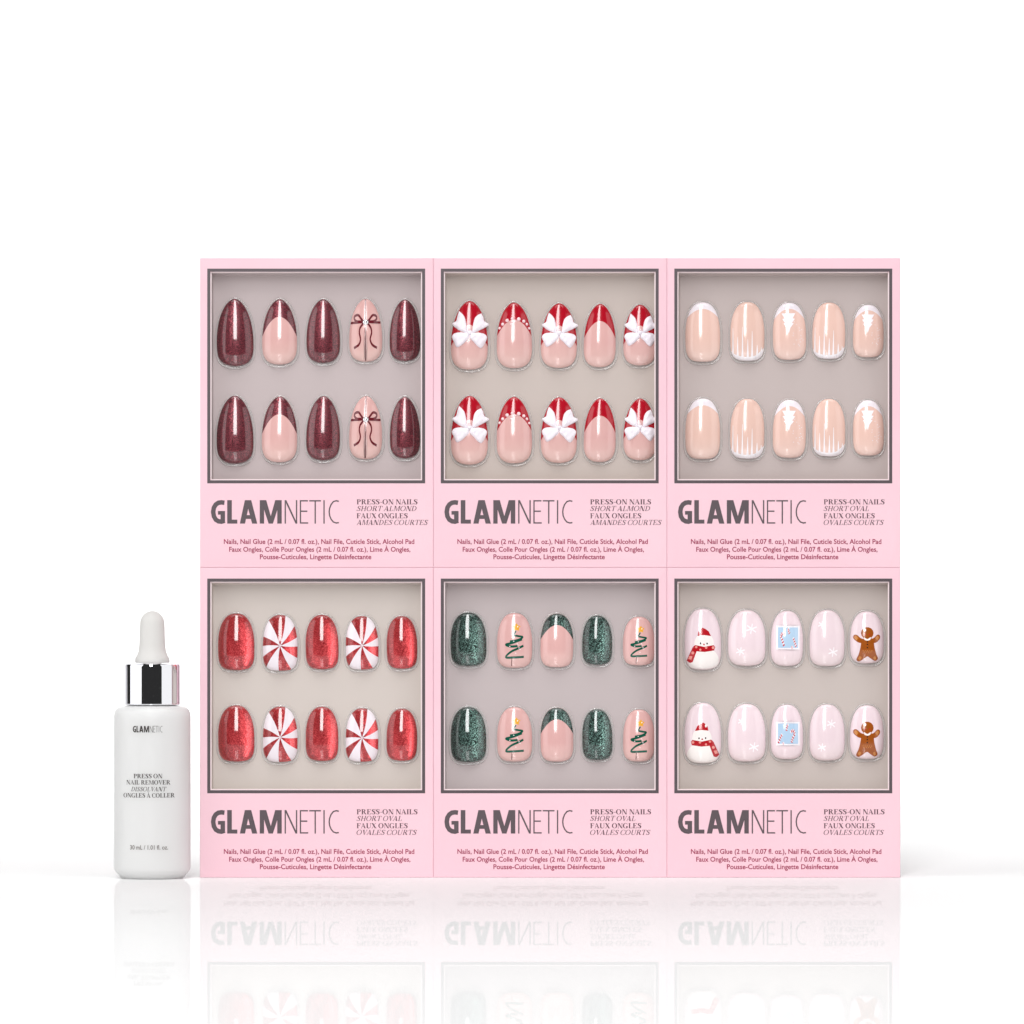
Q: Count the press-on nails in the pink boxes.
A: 60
